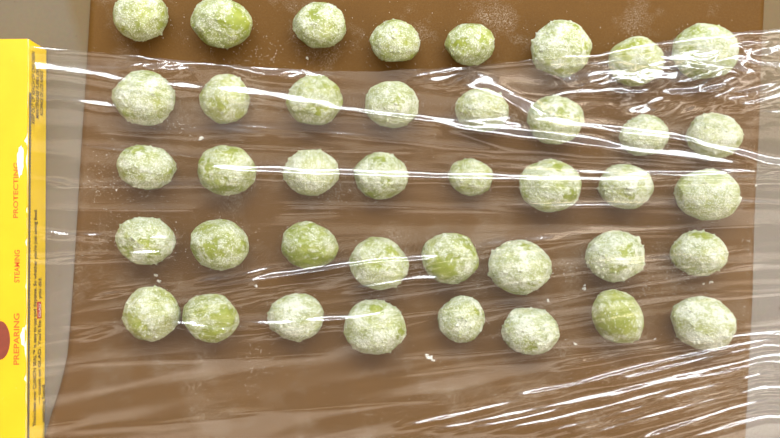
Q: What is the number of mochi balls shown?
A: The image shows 40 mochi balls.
